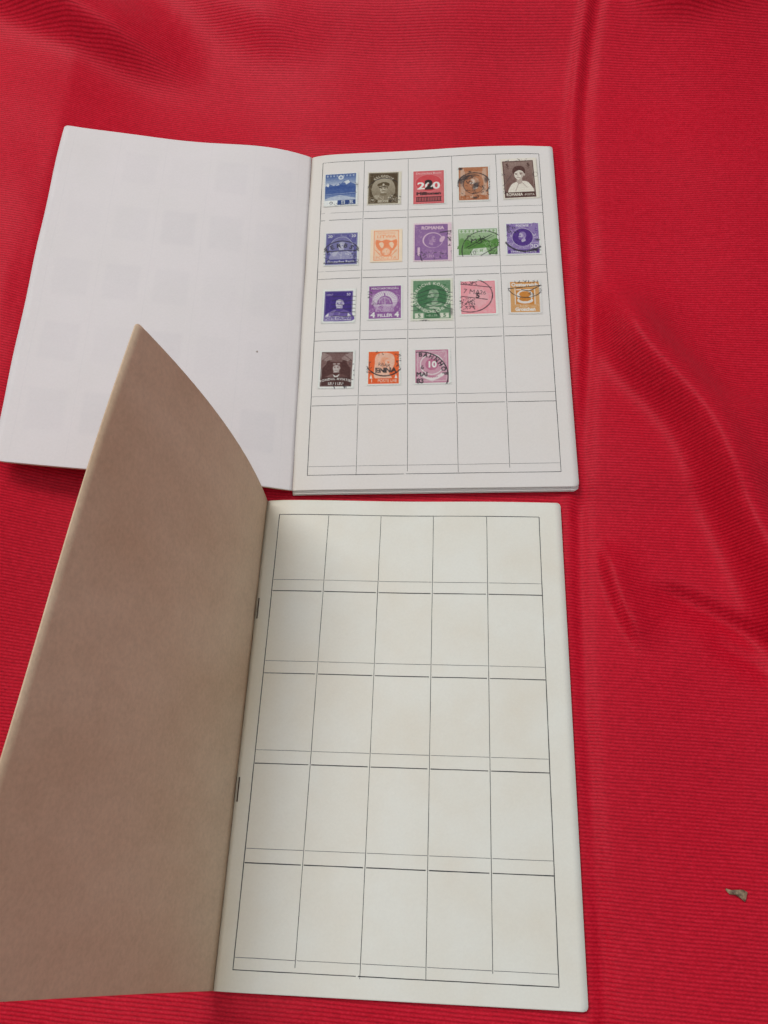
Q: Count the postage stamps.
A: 18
